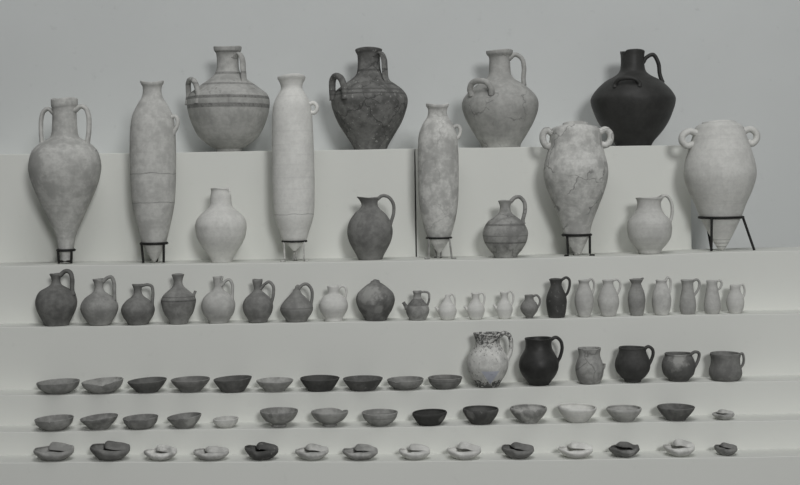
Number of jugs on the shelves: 36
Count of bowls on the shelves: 24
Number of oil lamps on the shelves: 15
